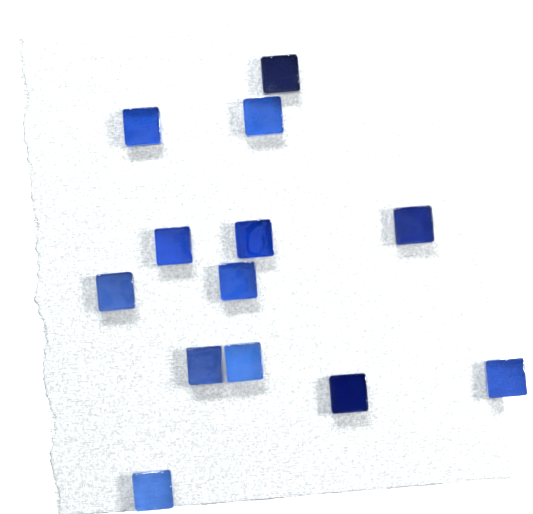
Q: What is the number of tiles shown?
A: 13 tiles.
